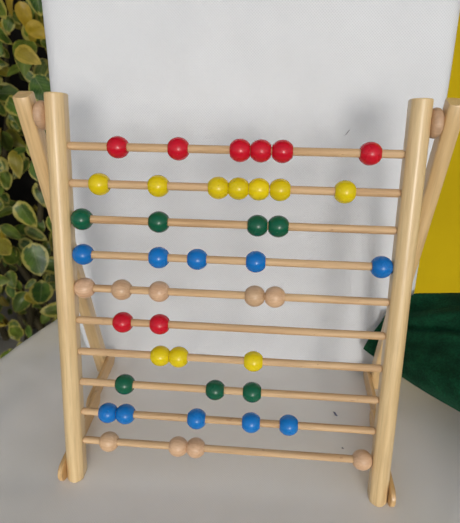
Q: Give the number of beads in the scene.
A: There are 44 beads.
